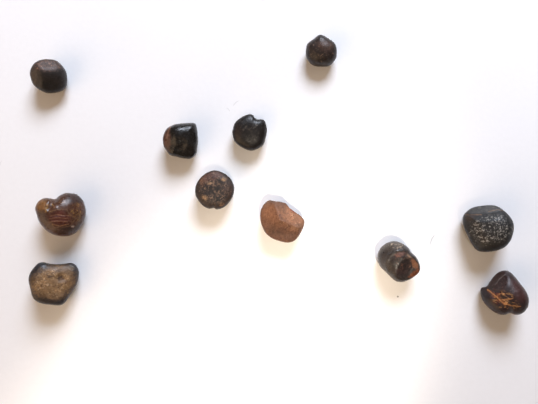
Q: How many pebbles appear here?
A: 11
